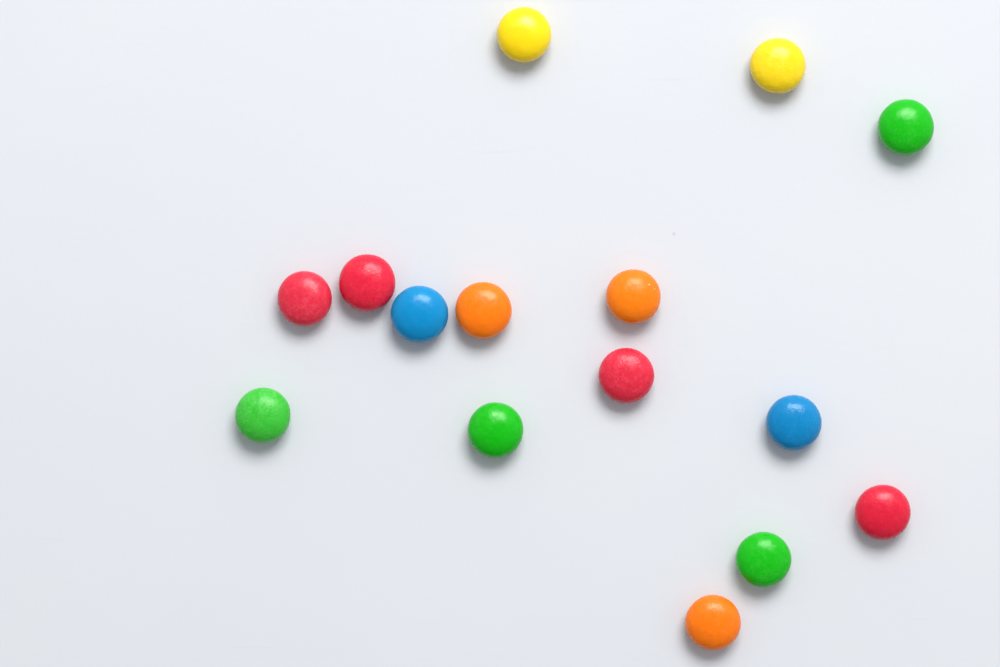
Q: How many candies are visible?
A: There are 15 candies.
